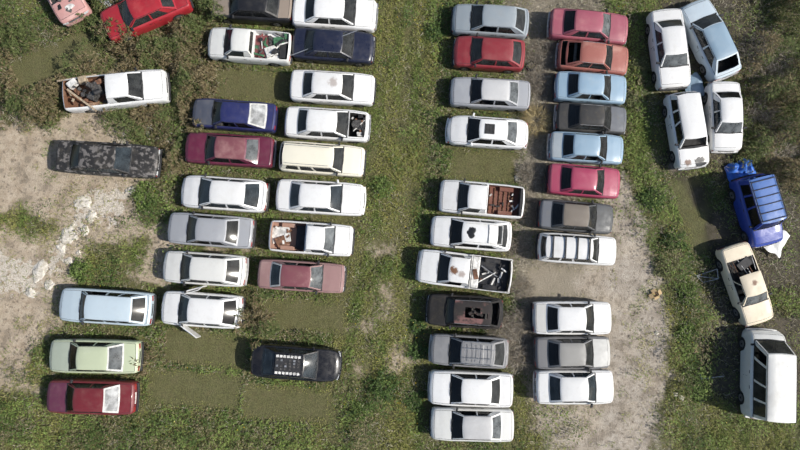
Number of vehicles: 53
